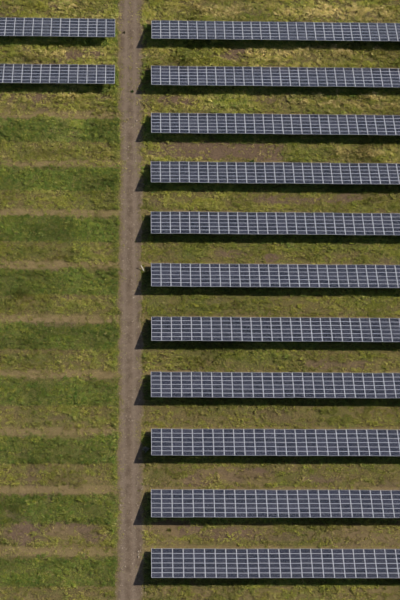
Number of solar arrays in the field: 13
